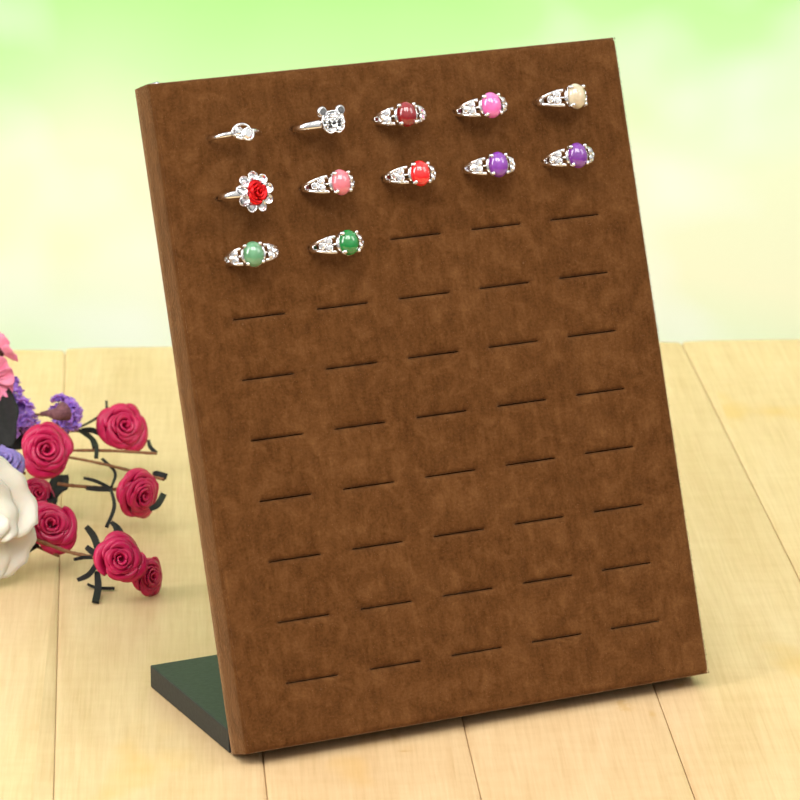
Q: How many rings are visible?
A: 12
